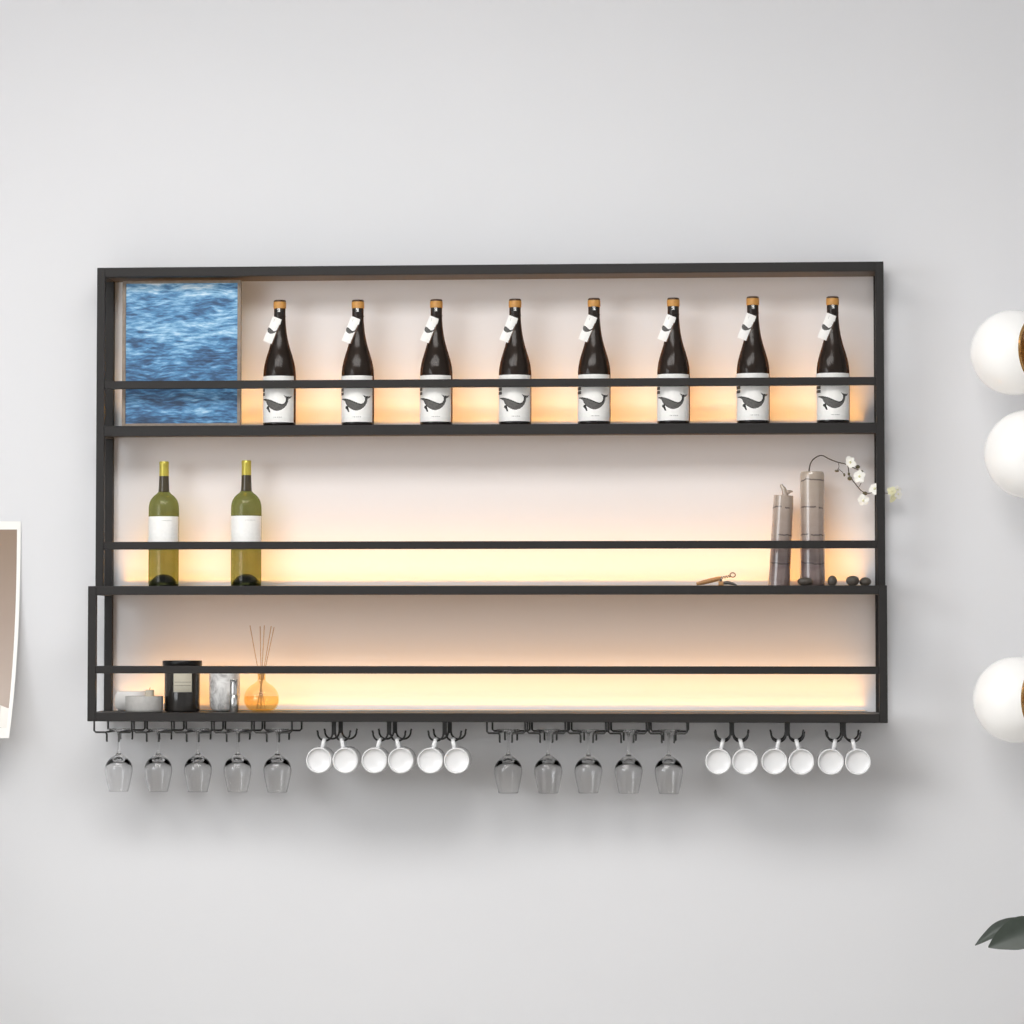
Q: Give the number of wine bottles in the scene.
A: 10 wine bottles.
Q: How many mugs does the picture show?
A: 12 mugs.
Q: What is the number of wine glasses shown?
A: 10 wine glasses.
